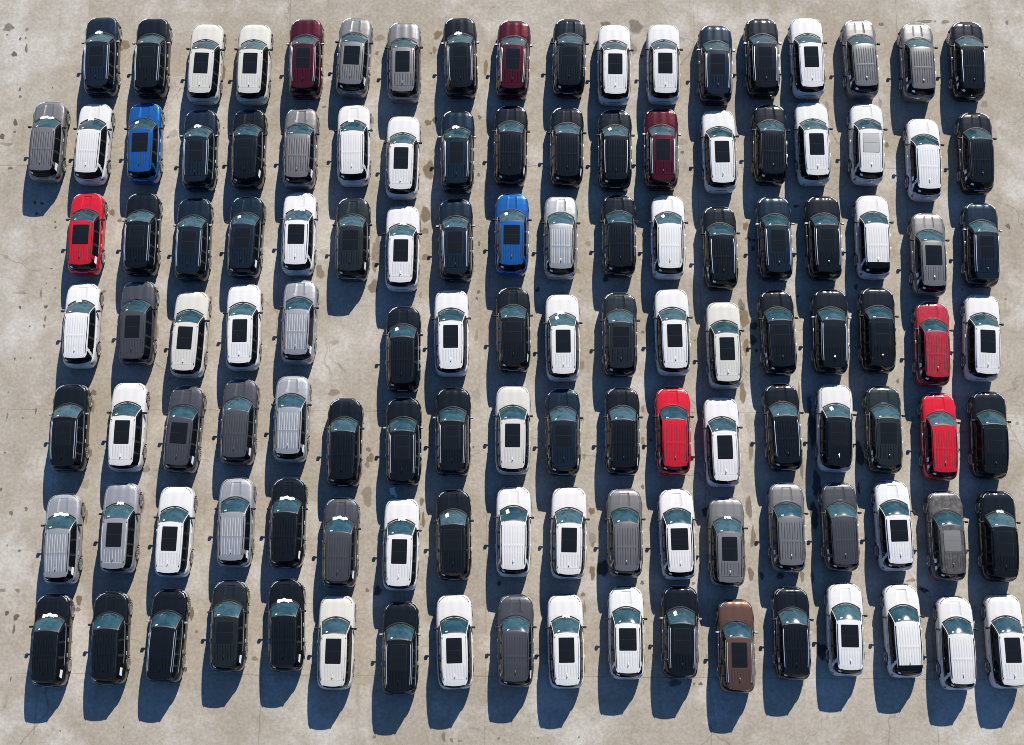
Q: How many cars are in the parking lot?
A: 126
